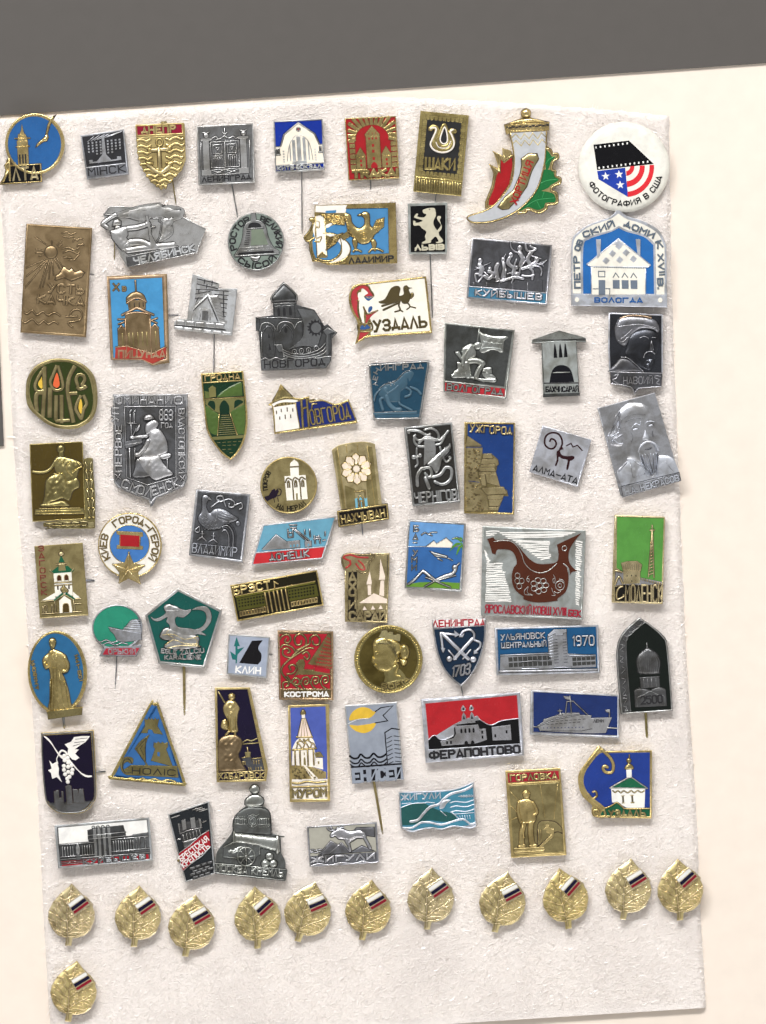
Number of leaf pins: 12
